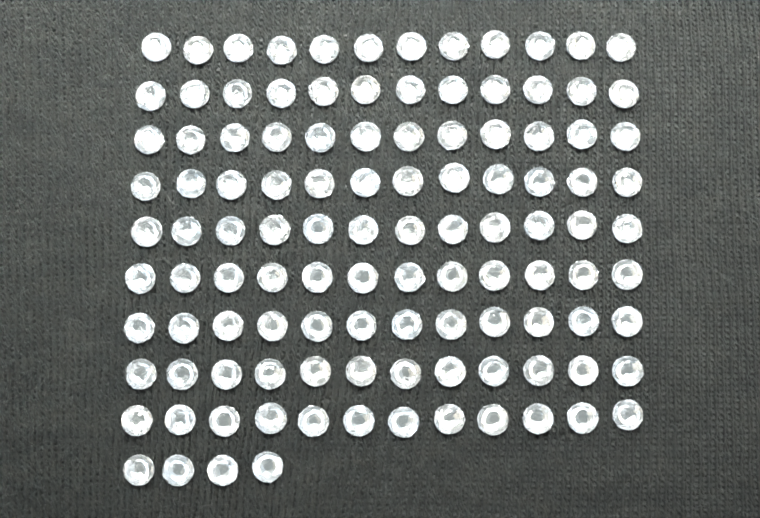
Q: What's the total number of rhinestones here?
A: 112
